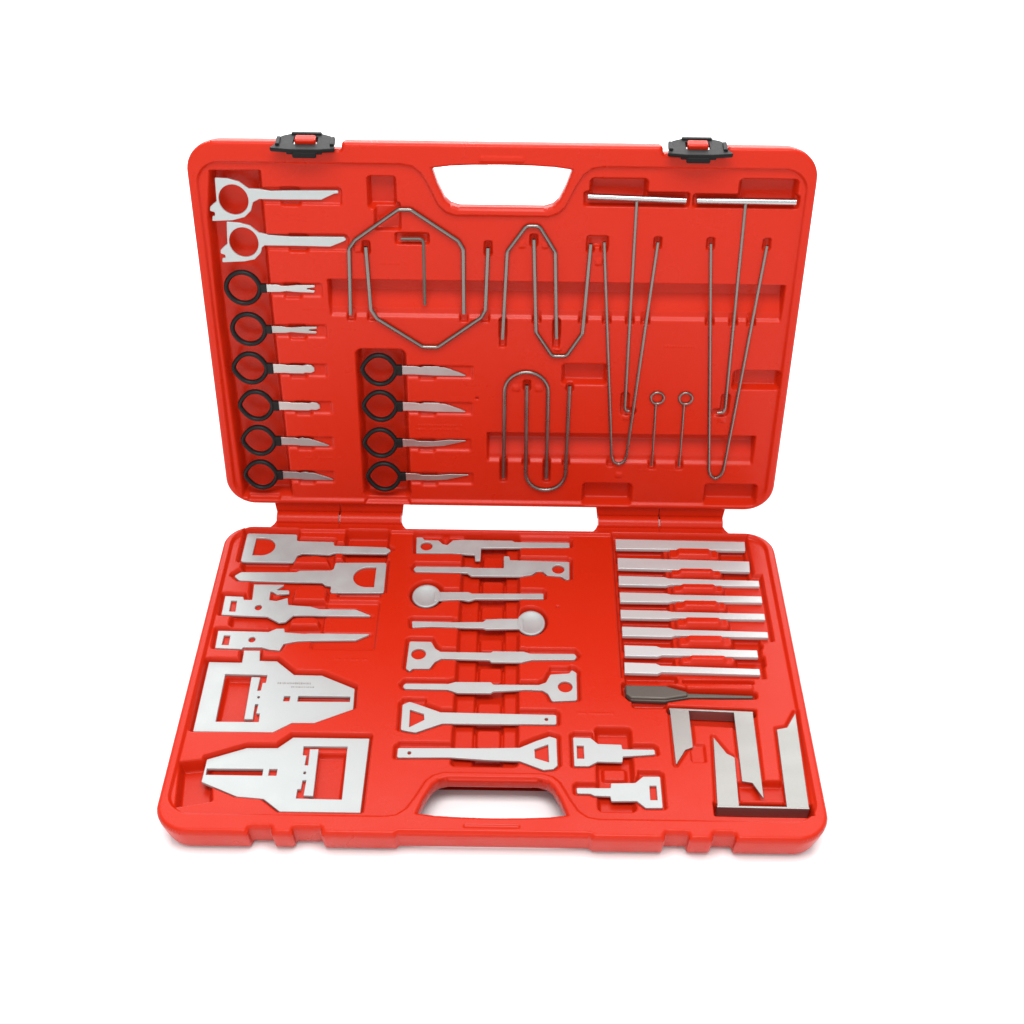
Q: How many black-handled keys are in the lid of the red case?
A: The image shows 10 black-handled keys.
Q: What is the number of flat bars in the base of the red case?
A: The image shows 8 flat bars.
